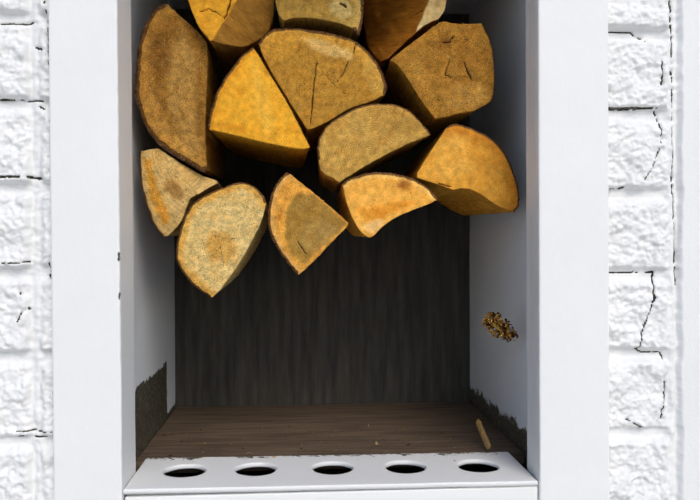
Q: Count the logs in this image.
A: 13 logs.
